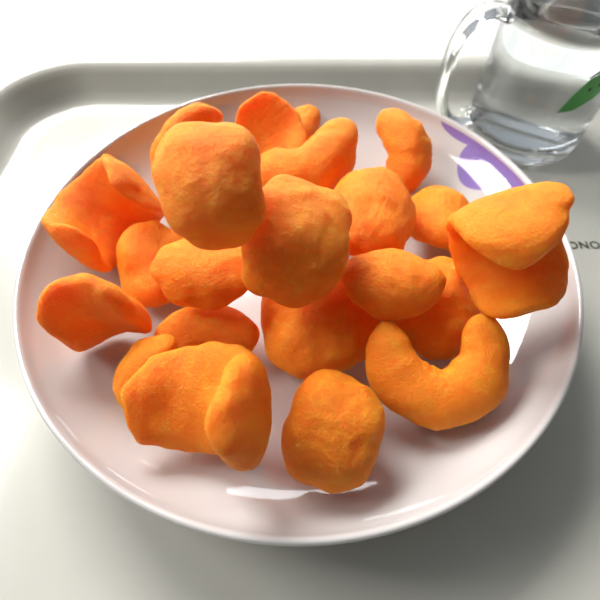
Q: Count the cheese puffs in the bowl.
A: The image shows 22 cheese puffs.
